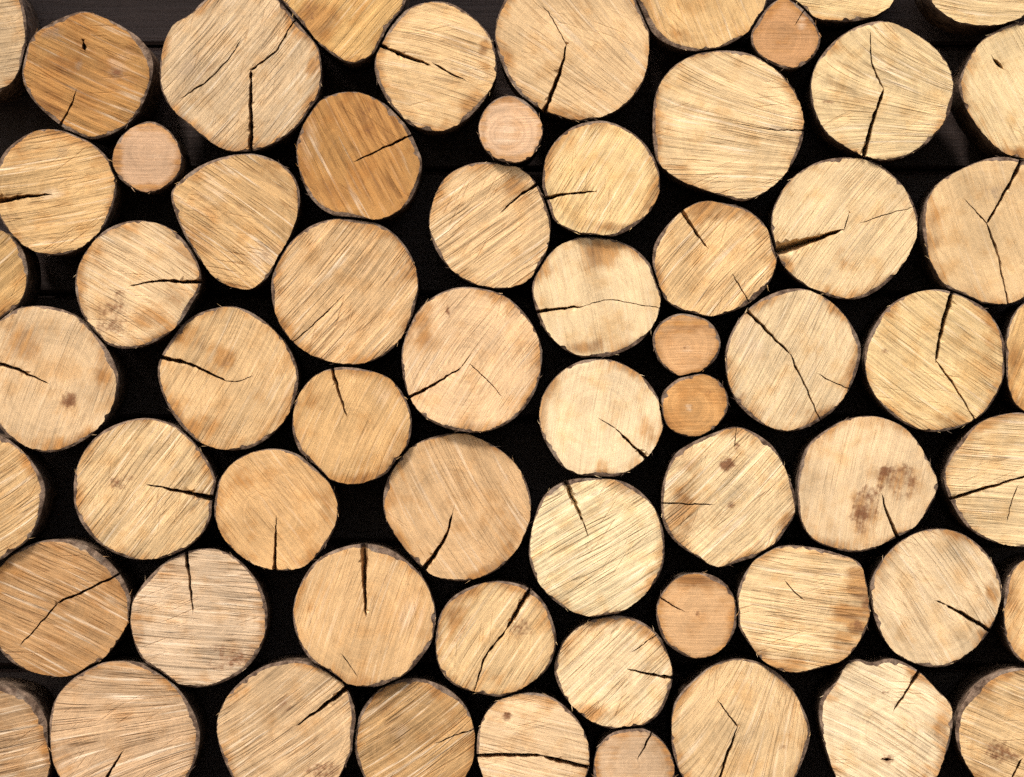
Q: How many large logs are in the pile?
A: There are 56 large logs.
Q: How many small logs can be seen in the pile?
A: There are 7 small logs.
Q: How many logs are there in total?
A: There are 63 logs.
